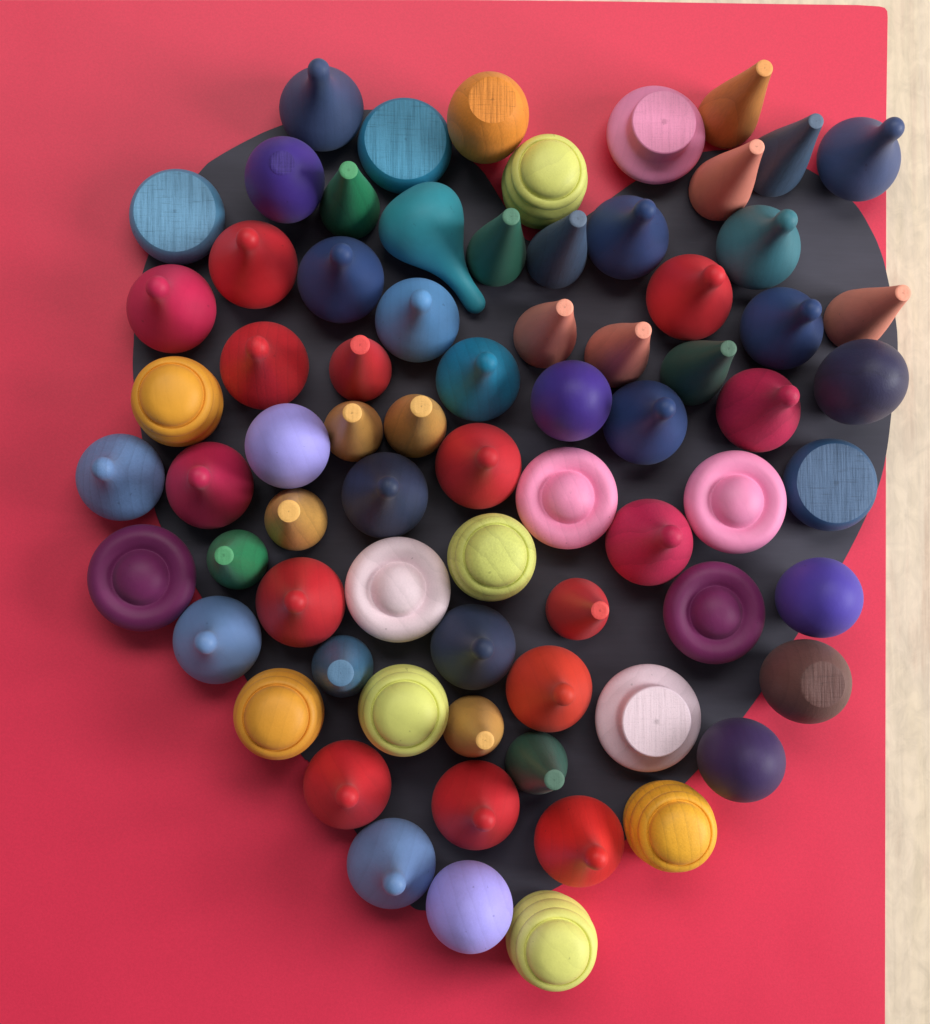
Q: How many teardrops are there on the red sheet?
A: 28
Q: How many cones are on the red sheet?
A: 19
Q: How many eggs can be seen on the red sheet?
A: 9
